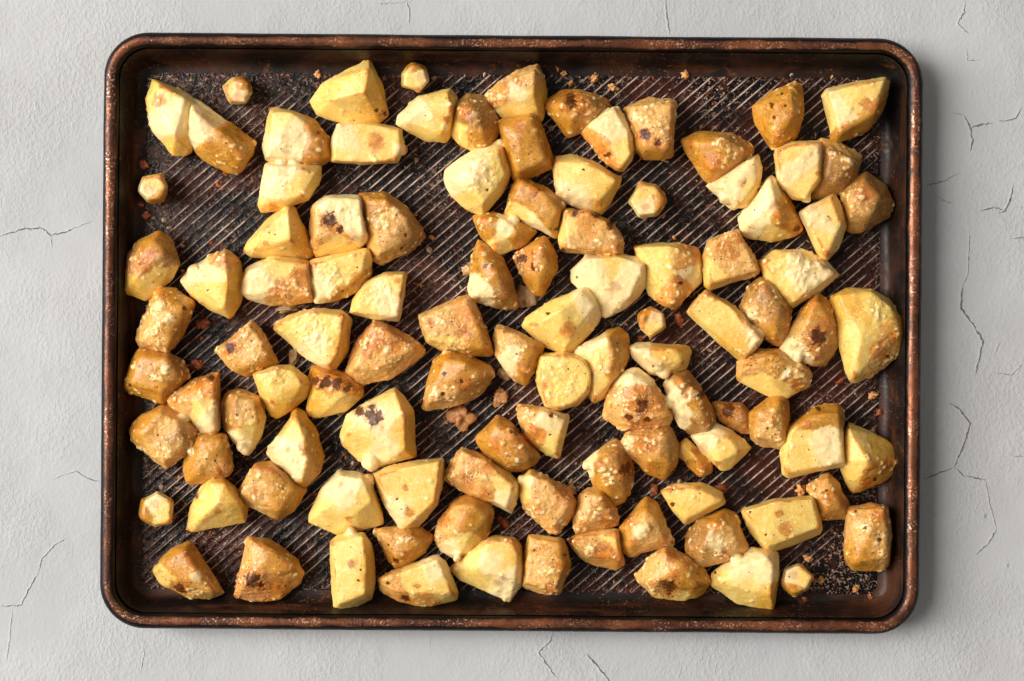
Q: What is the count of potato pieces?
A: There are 109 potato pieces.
